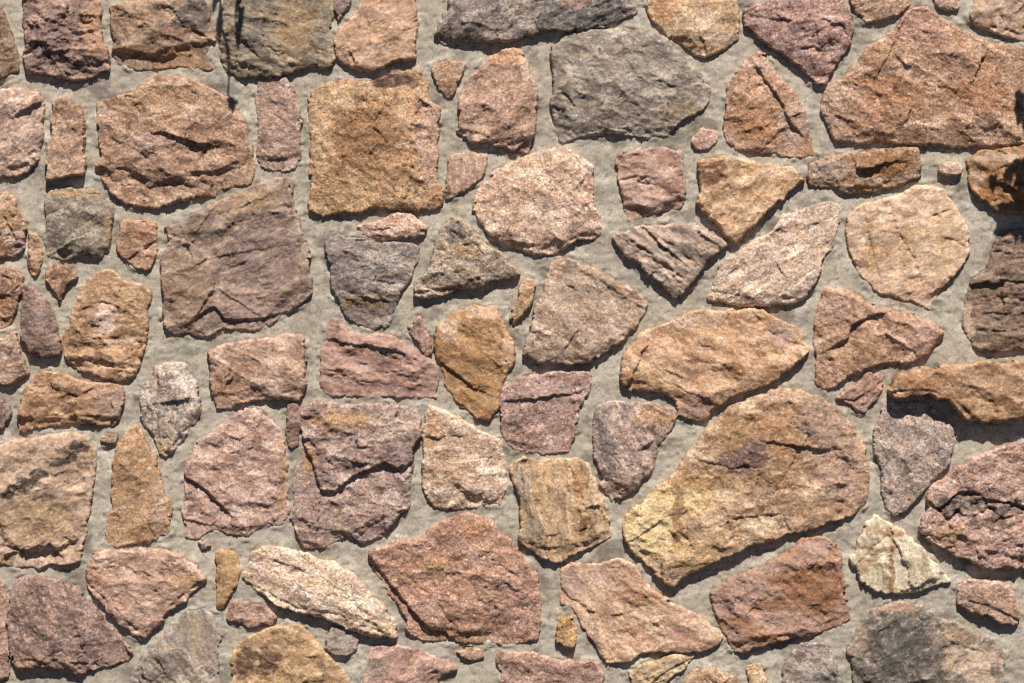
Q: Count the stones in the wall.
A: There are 97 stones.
